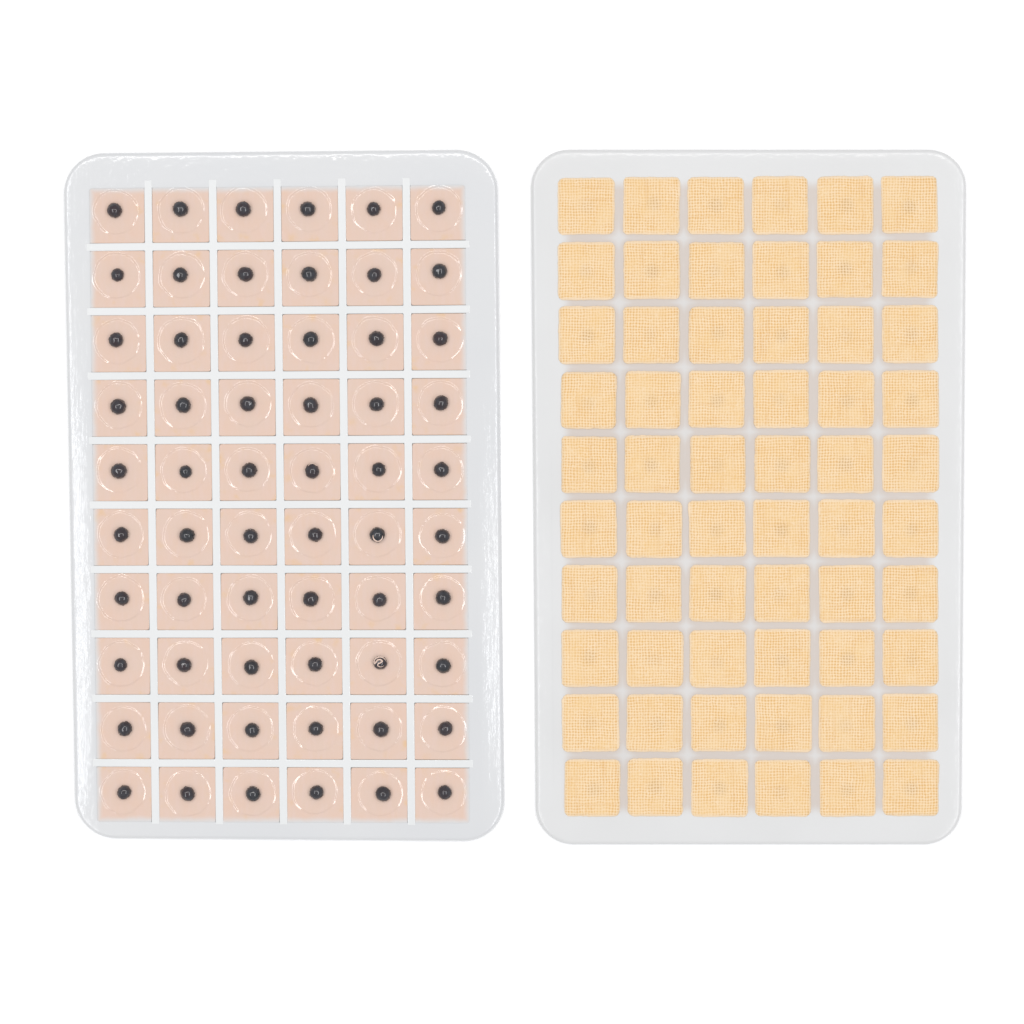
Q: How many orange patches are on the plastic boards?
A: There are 60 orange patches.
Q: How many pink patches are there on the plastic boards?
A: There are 60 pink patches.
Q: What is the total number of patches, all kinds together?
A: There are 120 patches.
